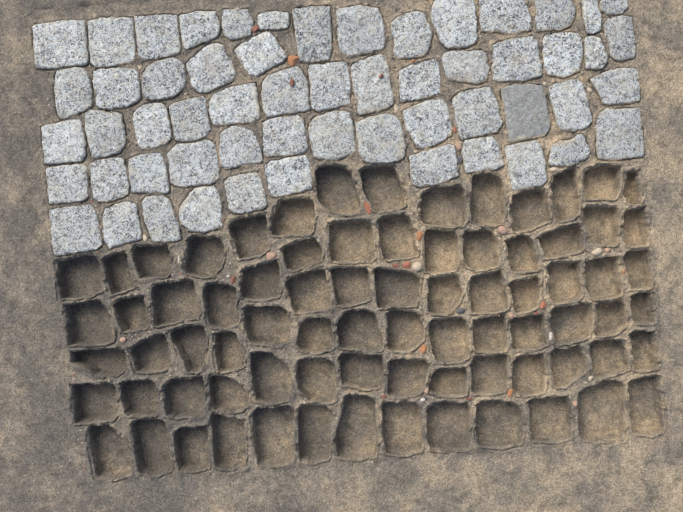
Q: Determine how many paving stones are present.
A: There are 57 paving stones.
